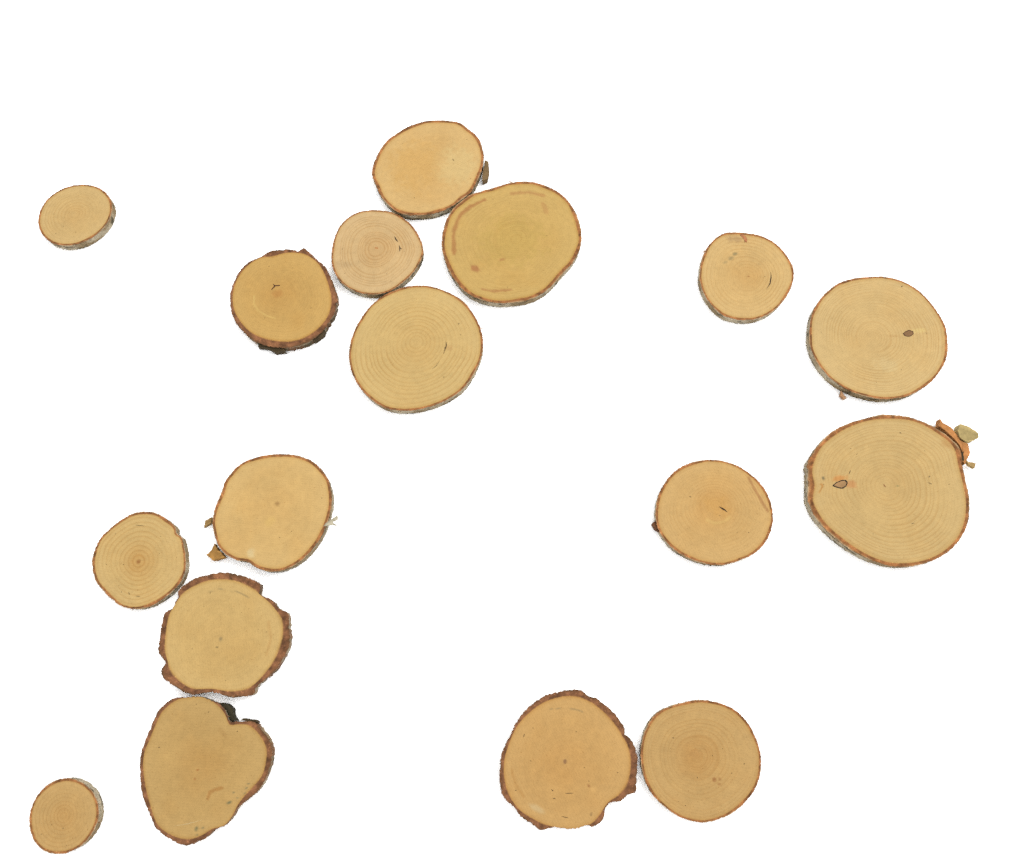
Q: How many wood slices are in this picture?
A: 17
